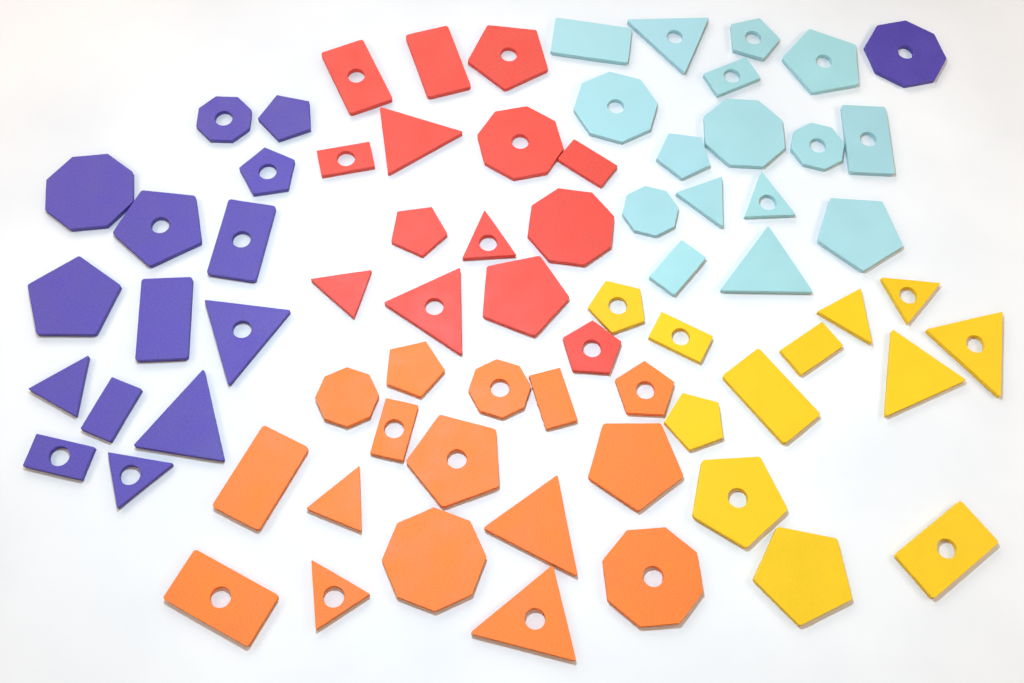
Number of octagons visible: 13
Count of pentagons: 20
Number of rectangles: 20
